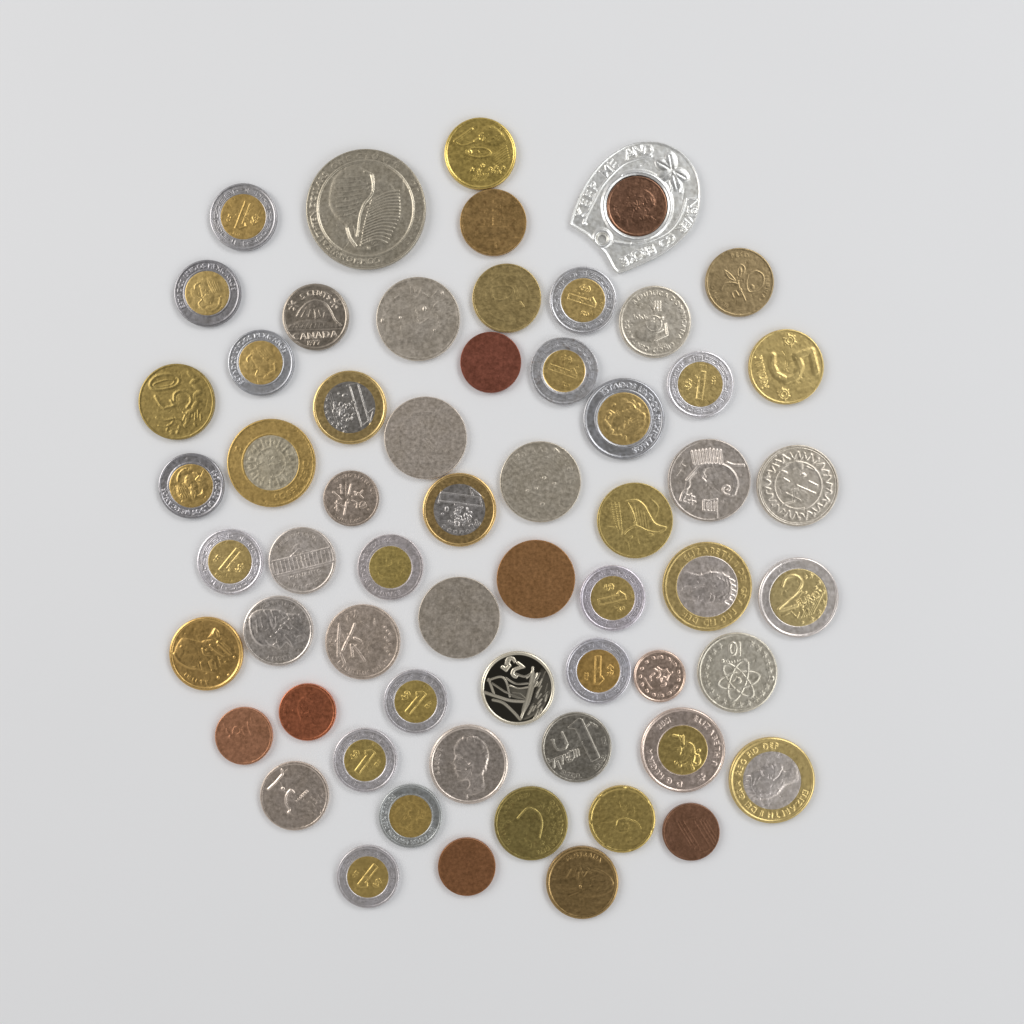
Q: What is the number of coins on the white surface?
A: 60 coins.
